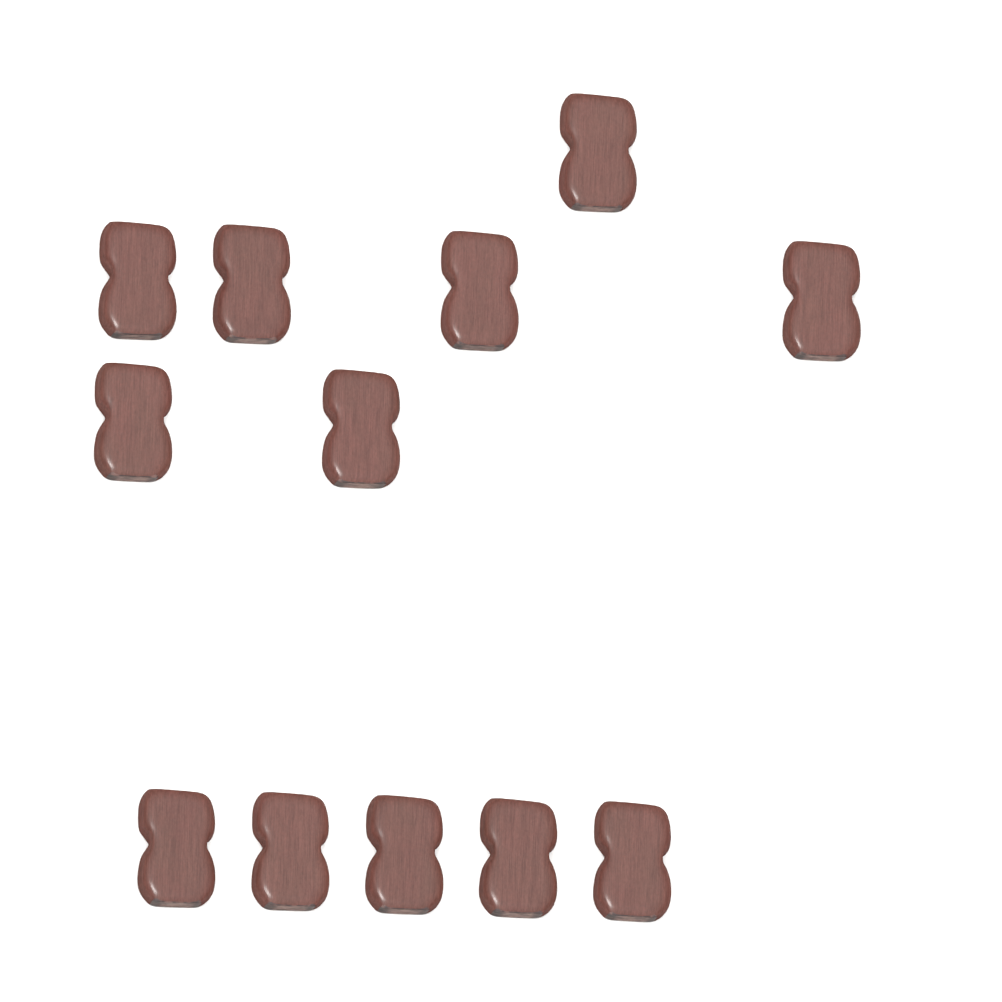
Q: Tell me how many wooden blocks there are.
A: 12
